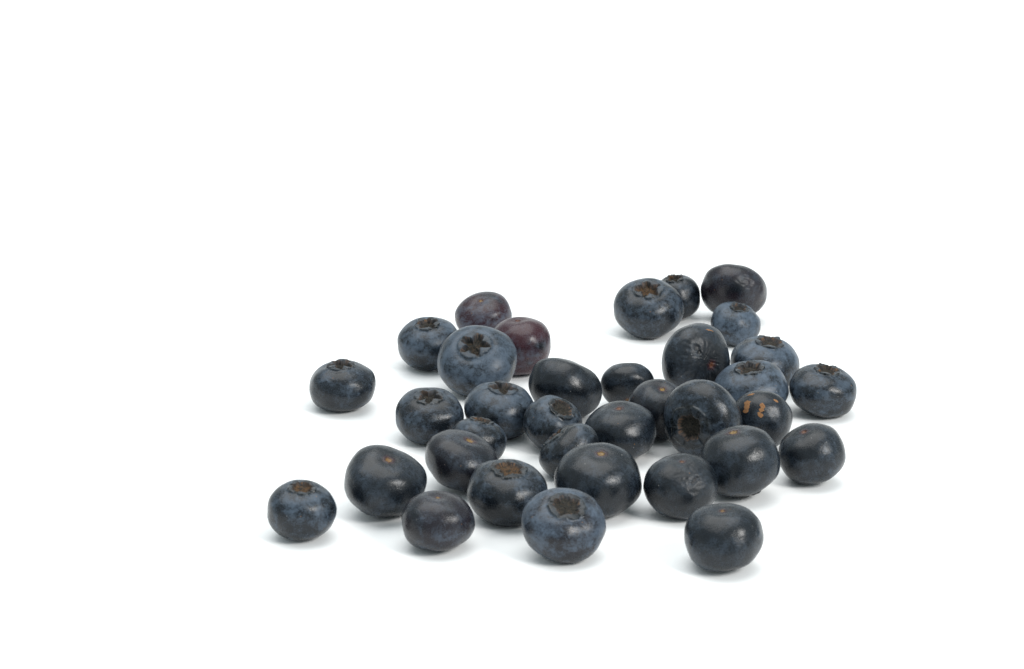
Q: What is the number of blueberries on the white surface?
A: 35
